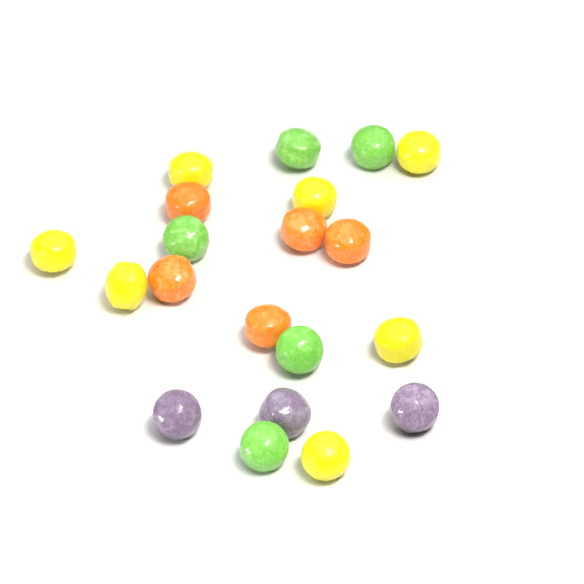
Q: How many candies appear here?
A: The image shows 20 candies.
